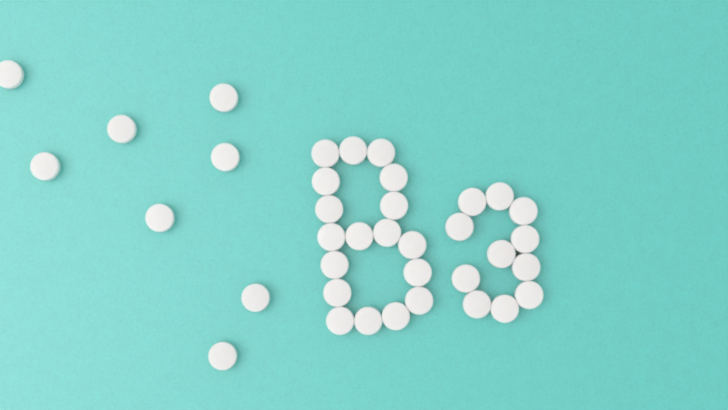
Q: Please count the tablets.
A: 37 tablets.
